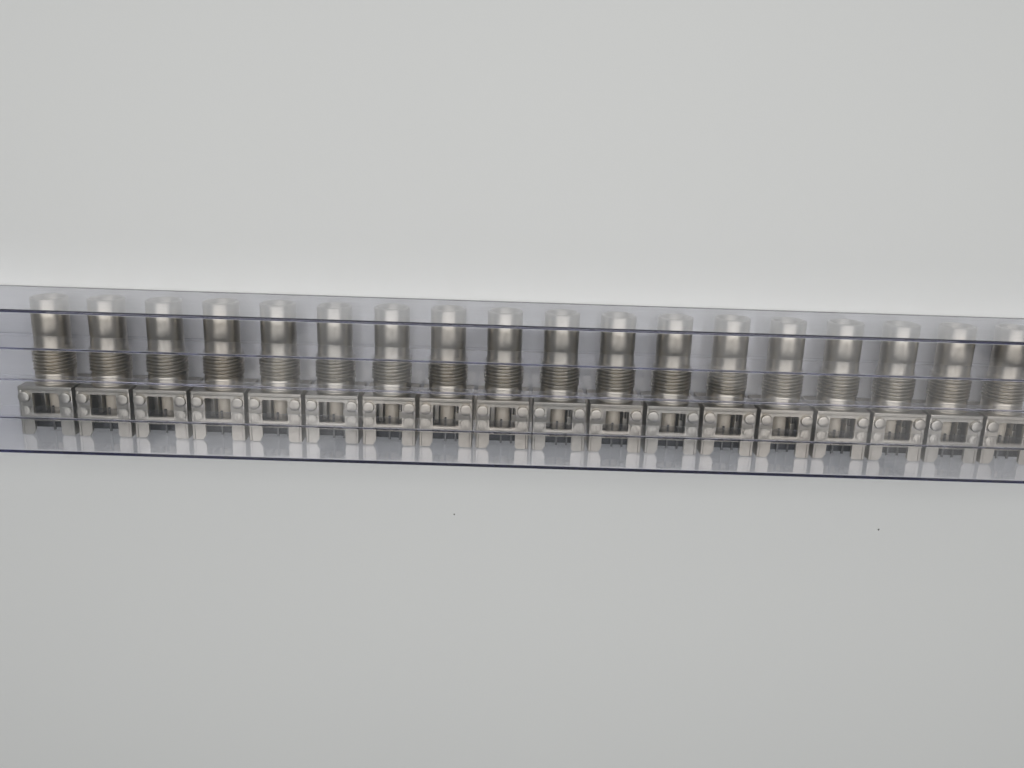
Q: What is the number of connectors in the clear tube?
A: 18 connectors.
